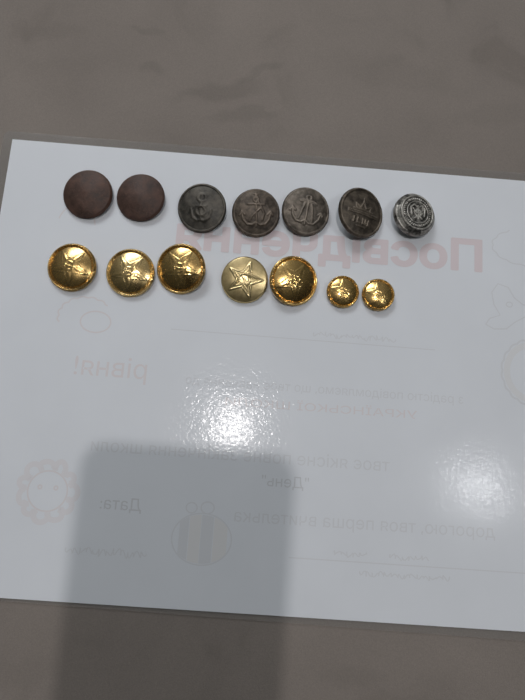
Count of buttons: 14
